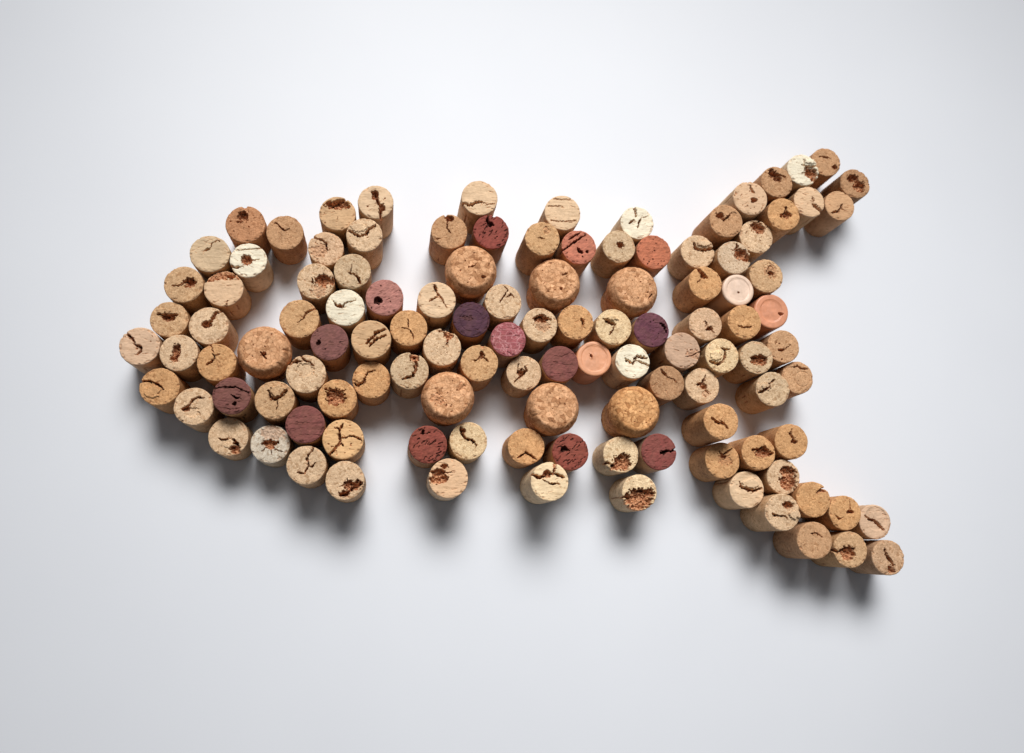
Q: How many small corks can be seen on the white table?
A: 108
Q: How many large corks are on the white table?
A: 7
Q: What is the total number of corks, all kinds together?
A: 115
